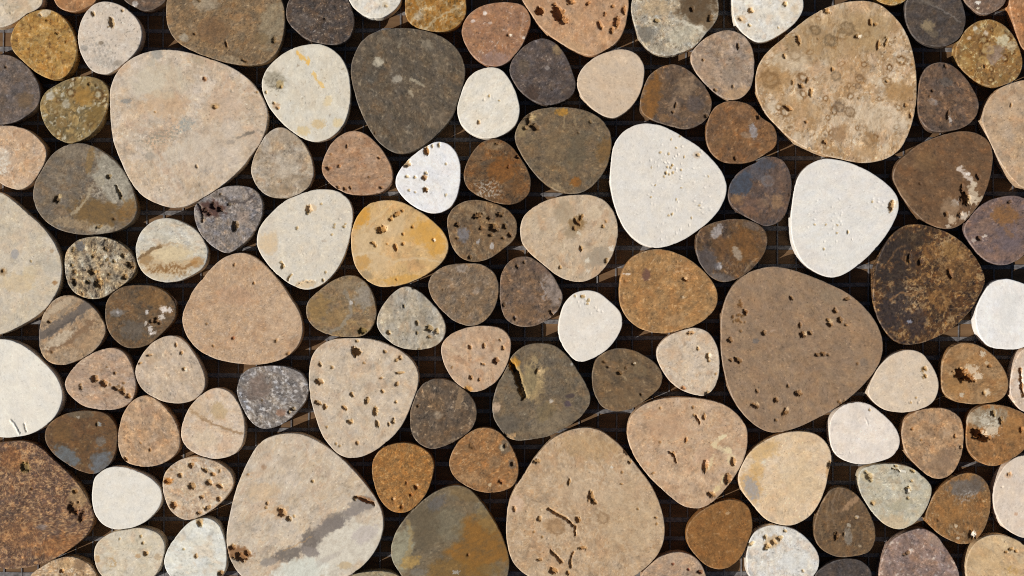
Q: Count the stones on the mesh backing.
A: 108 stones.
